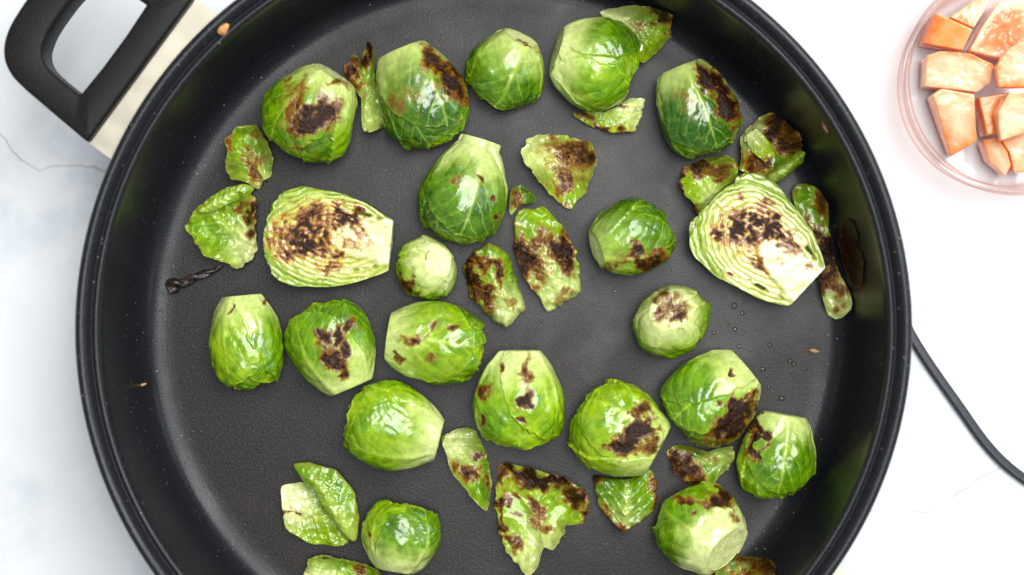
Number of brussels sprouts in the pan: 21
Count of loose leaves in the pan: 20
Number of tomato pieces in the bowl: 10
